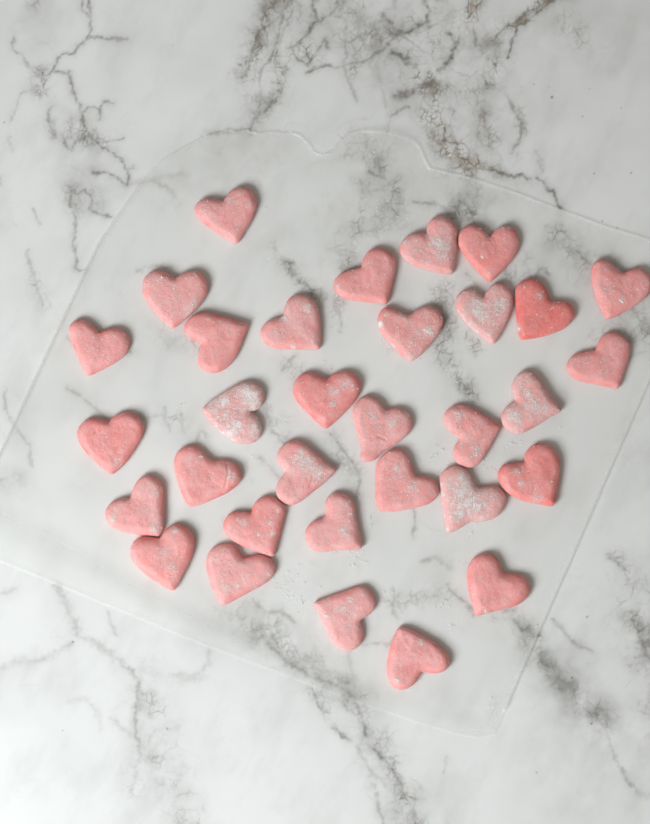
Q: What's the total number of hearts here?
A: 32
